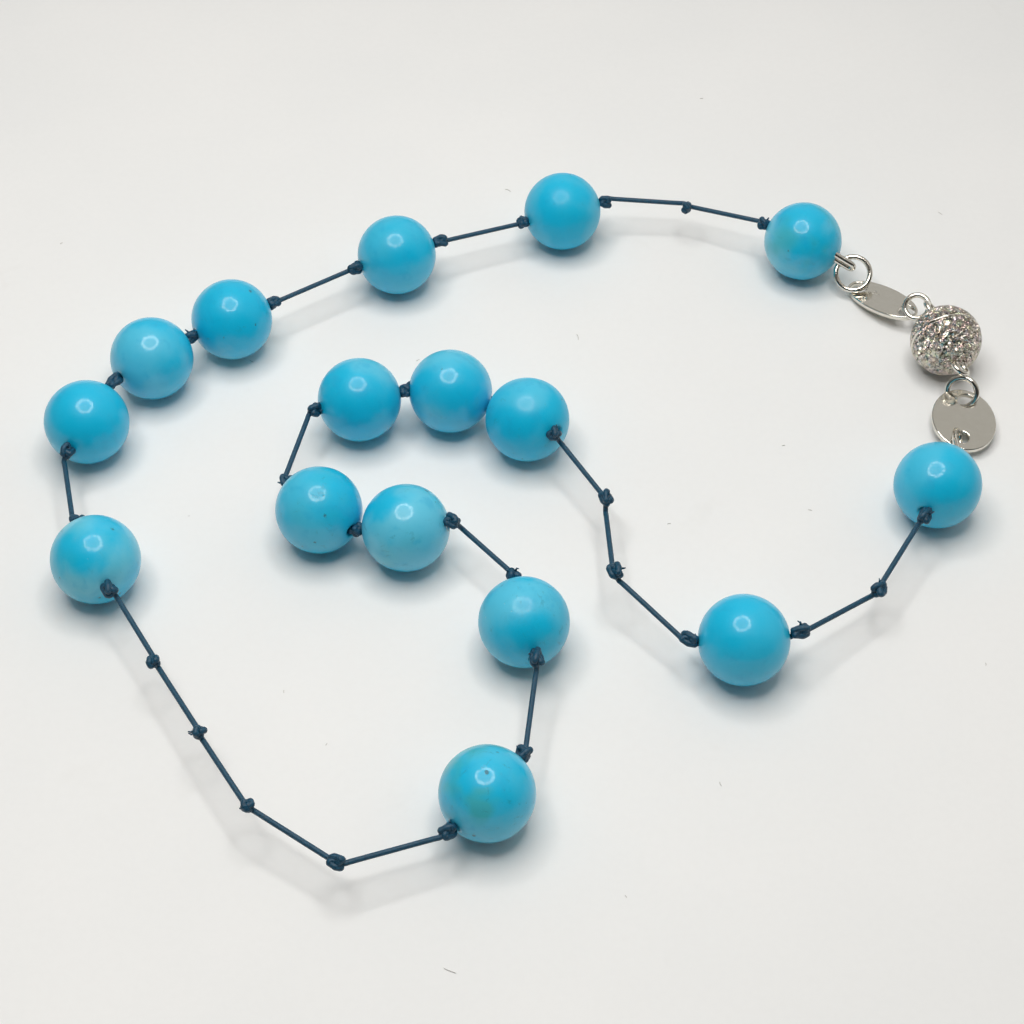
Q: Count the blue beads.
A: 16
